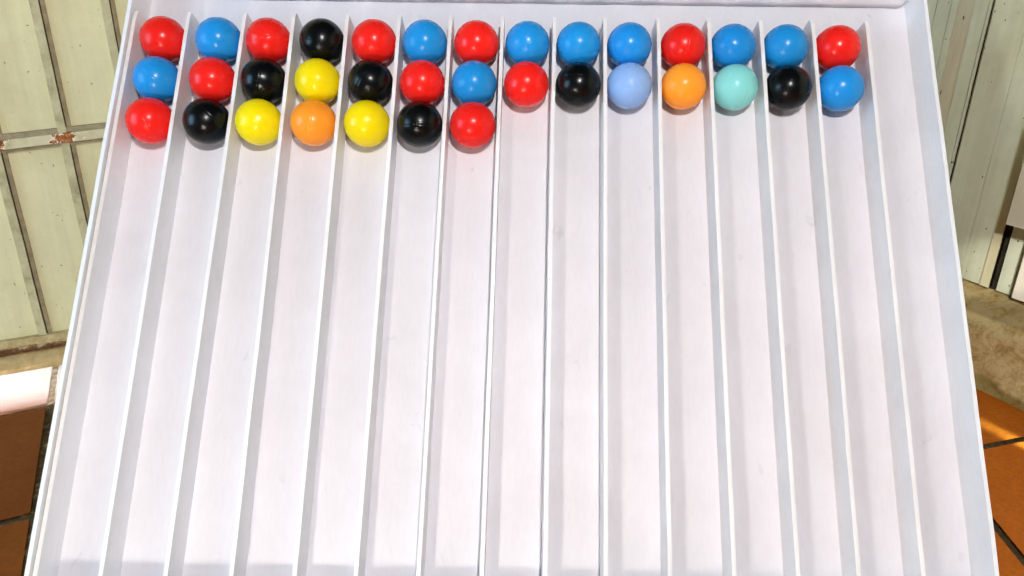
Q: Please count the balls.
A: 35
